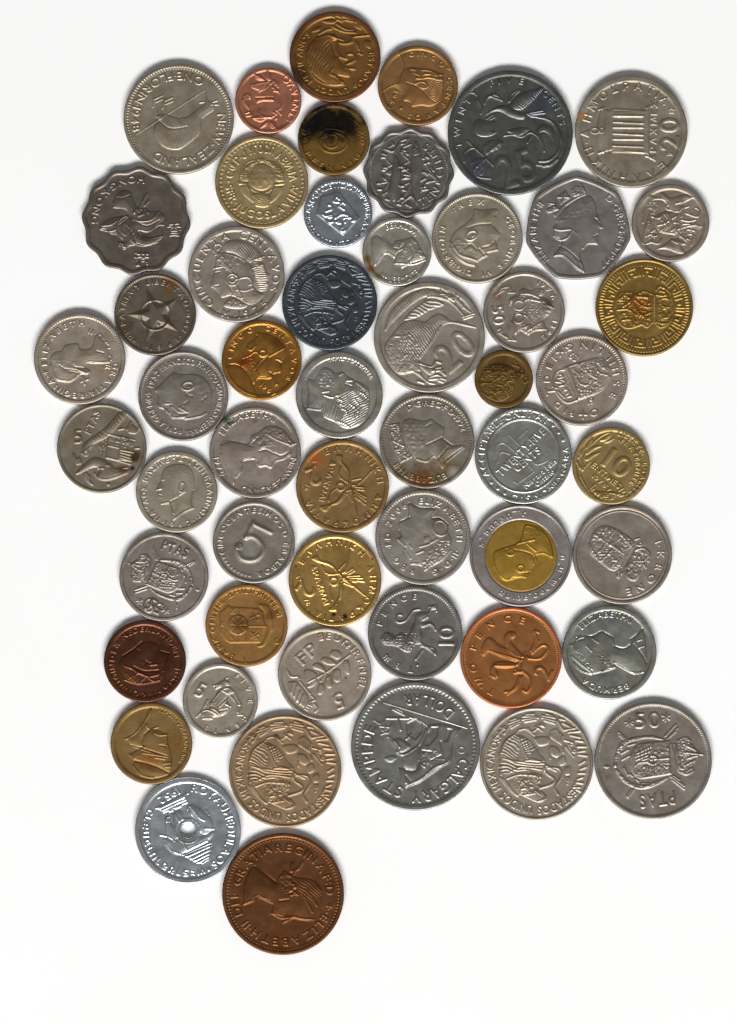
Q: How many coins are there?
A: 54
